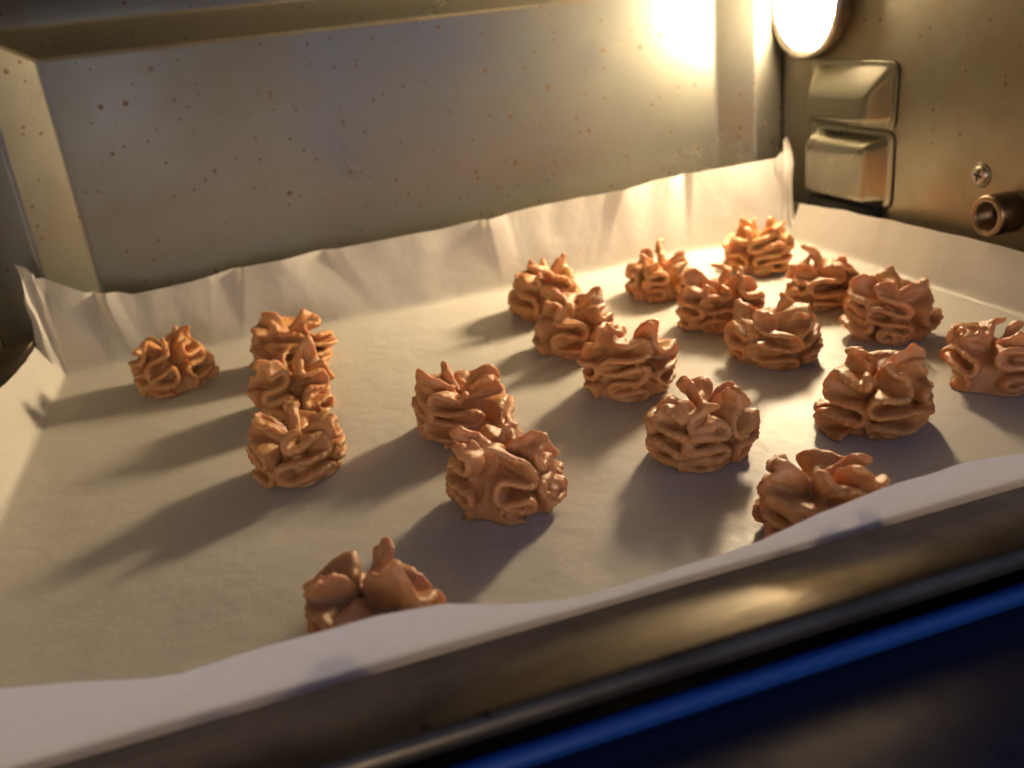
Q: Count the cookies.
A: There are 20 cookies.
